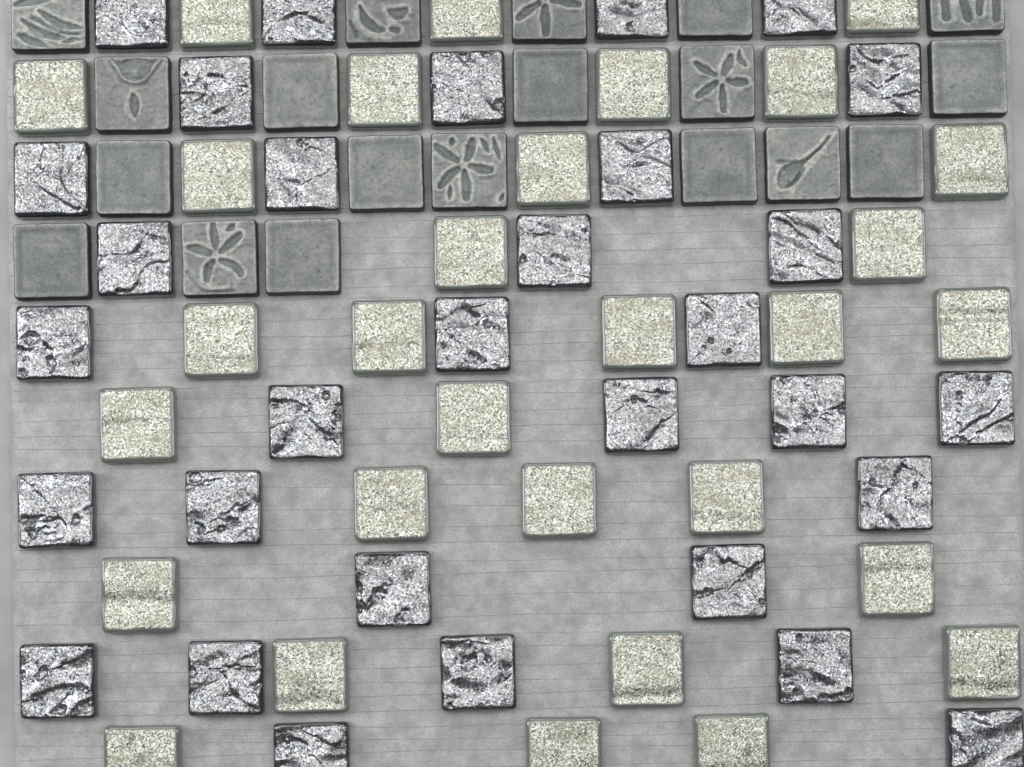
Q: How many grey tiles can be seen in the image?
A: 19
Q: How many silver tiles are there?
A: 31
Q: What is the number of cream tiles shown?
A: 30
